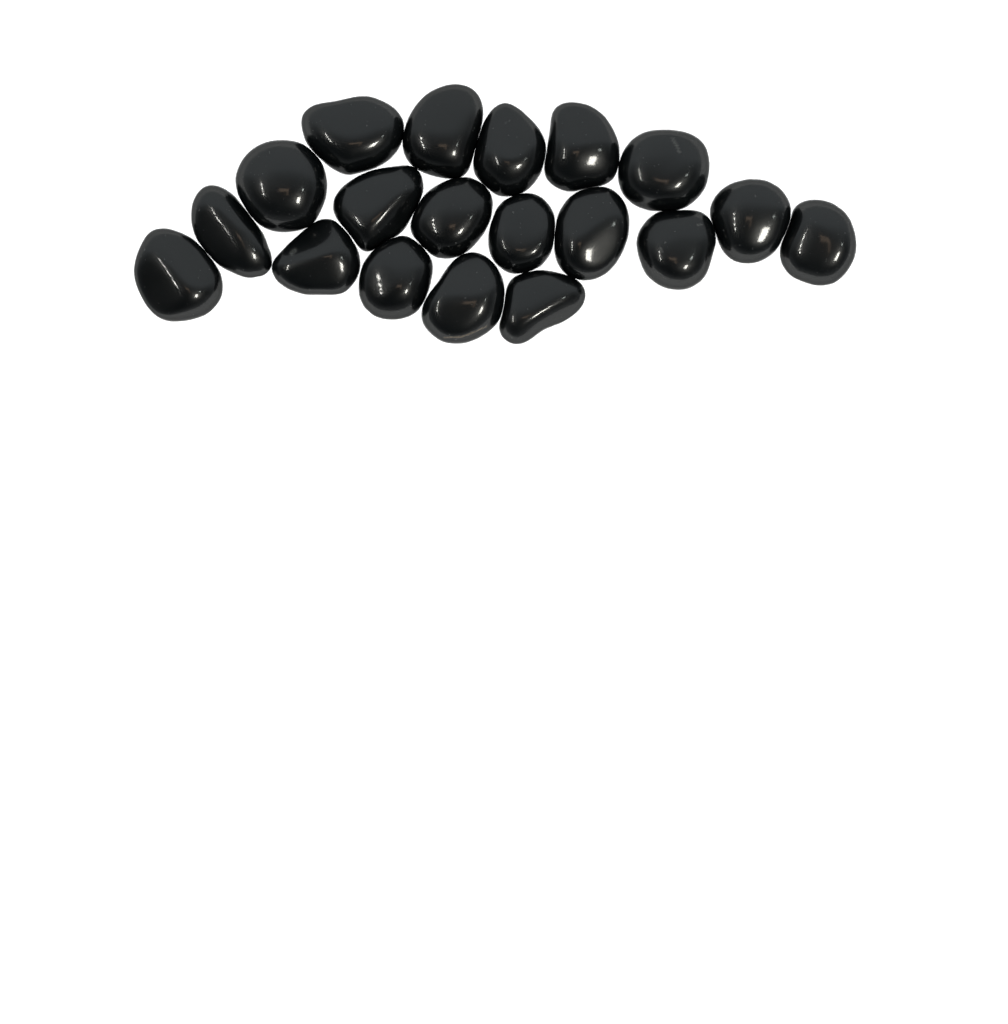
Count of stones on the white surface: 19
